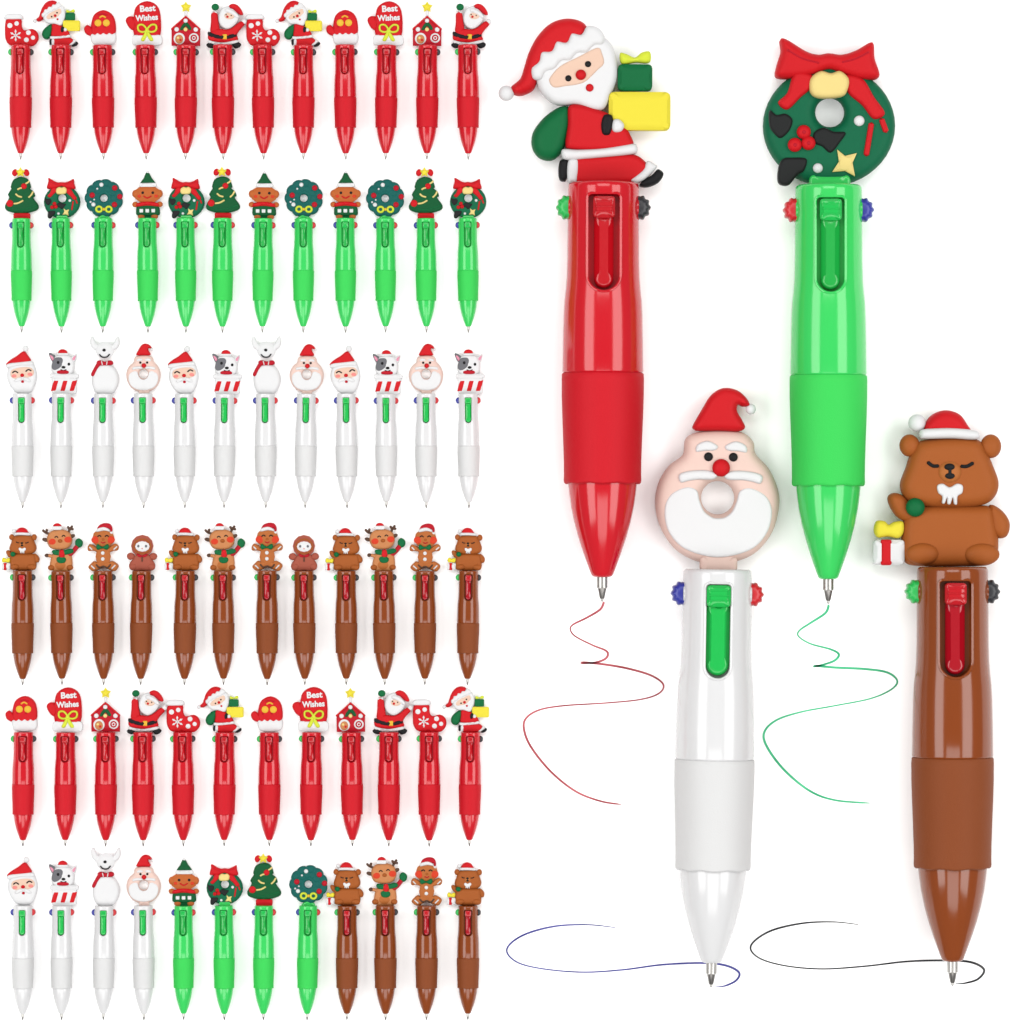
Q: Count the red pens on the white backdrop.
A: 25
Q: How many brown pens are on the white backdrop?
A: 17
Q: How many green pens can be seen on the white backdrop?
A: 17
